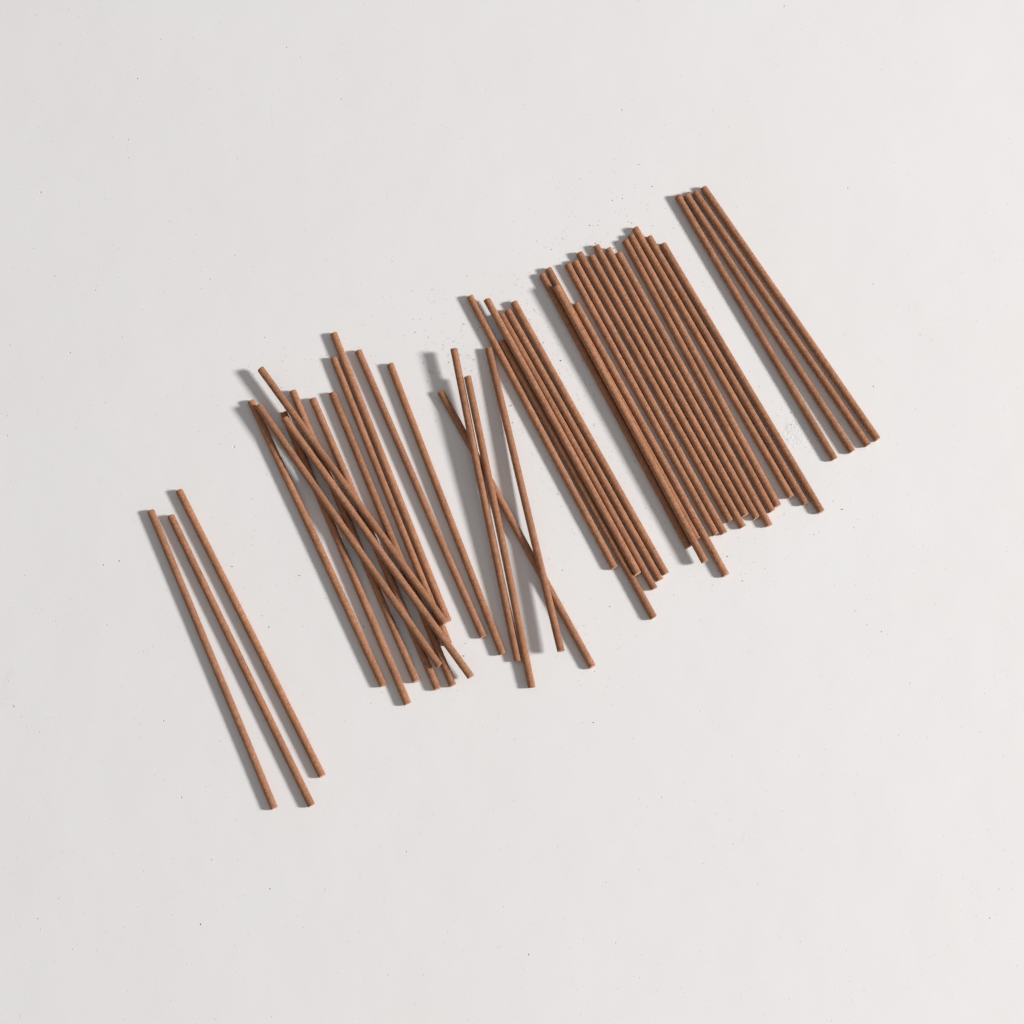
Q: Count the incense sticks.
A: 45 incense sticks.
